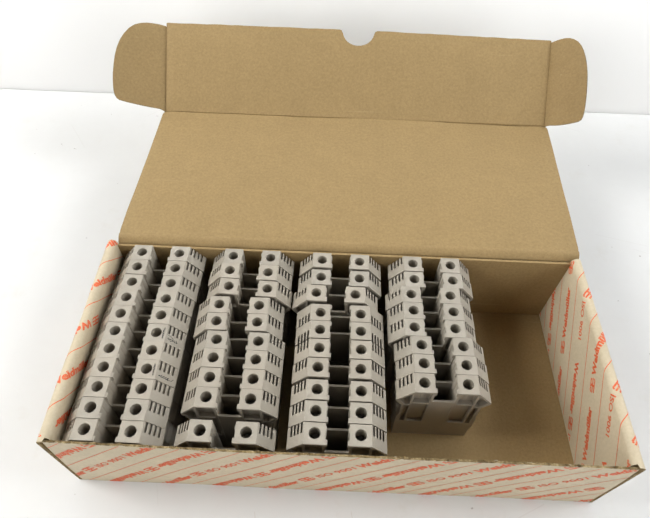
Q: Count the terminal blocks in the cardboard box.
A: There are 39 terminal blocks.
